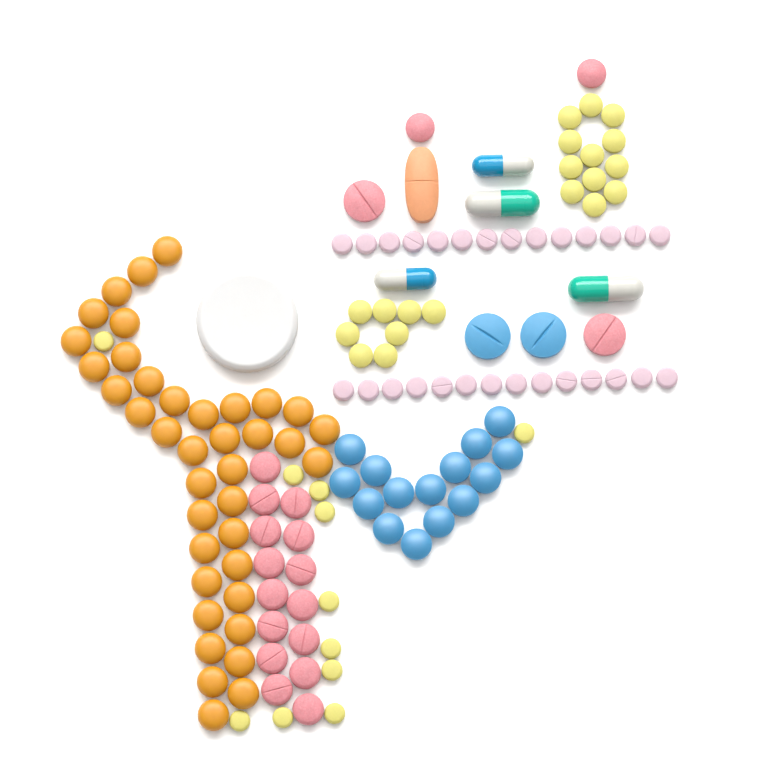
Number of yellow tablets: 31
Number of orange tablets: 39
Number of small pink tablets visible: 28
